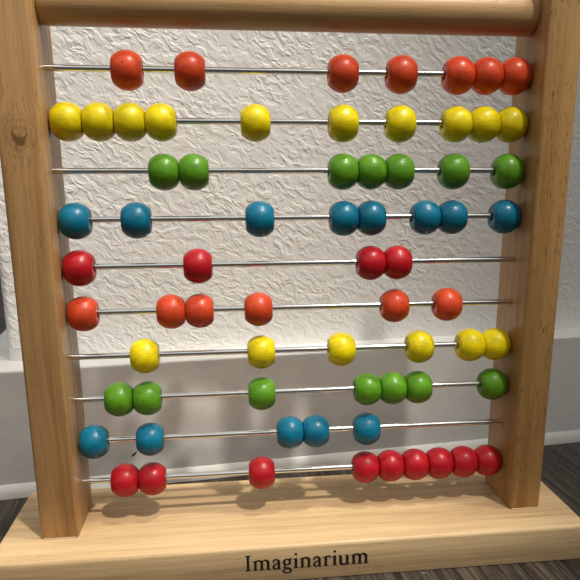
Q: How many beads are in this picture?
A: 69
